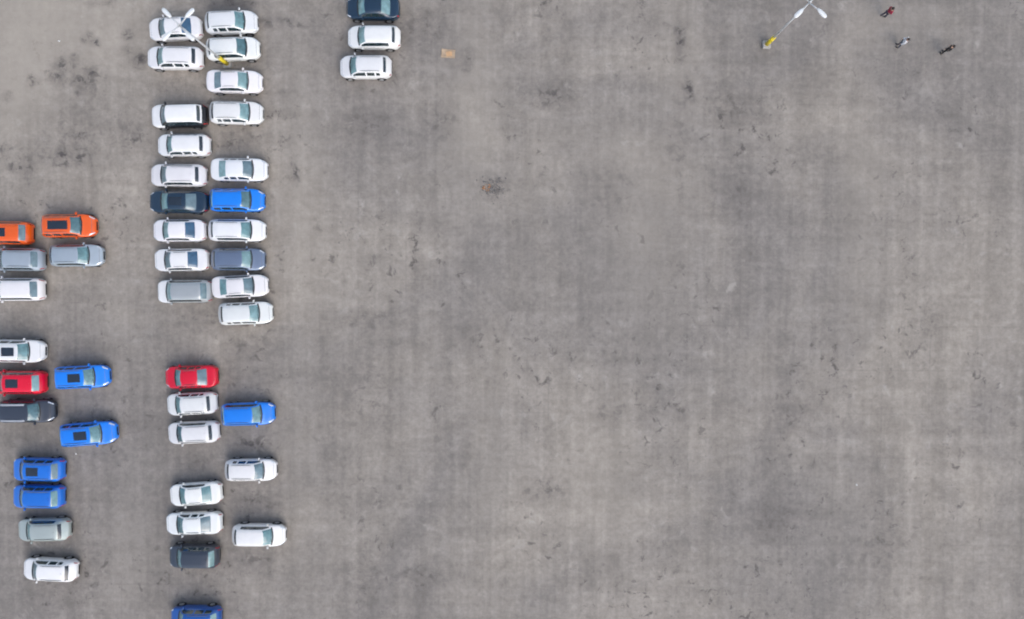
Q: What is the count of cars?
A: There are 46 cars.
